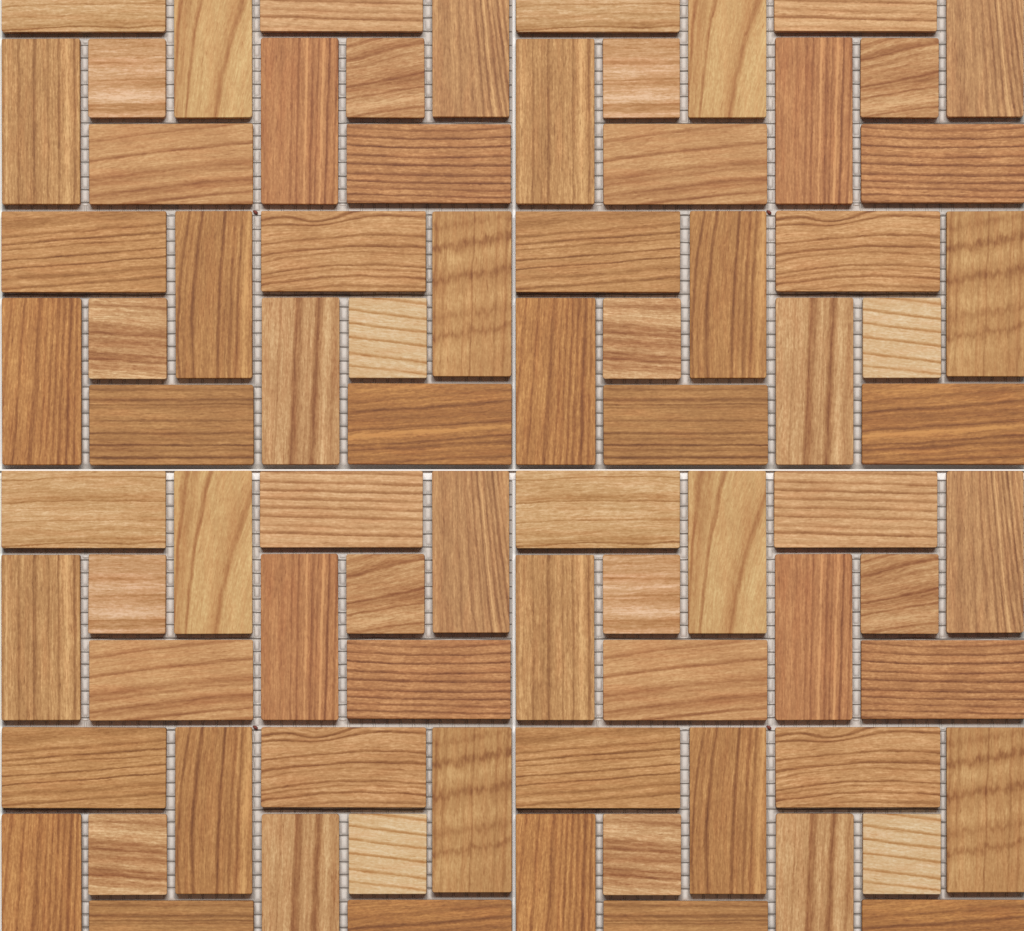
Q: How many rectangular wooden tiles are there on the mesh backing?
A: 64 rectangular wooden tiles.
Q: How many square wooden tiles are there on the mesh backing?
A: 16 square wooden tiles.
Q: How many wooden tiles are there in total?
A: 80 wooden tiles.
